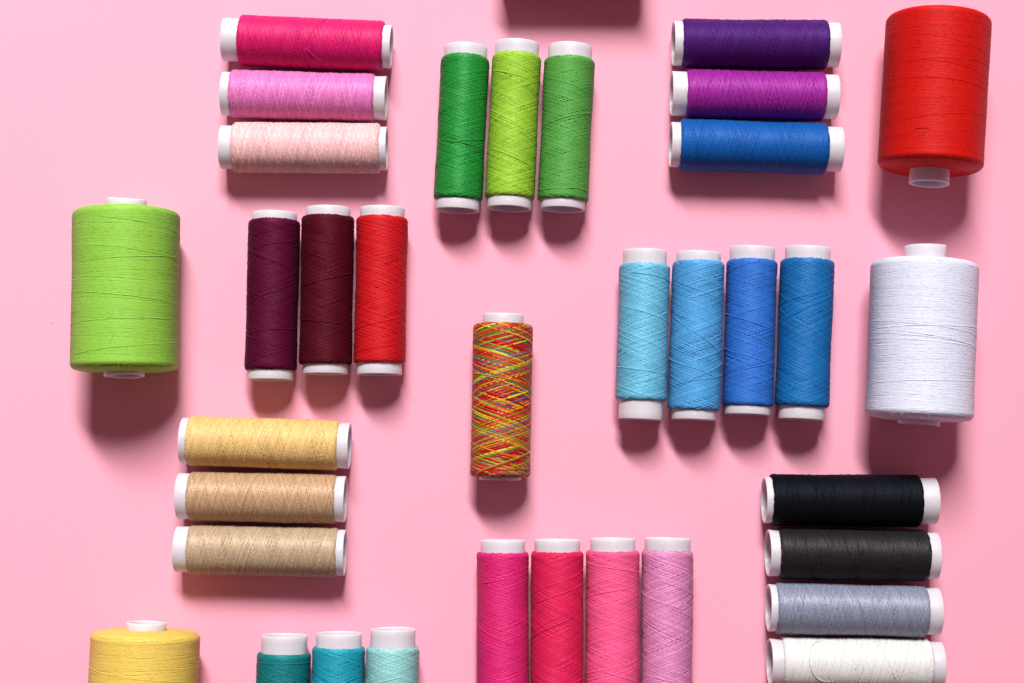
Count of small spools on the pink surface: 31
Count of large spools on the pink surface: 4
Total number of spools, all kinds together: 35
